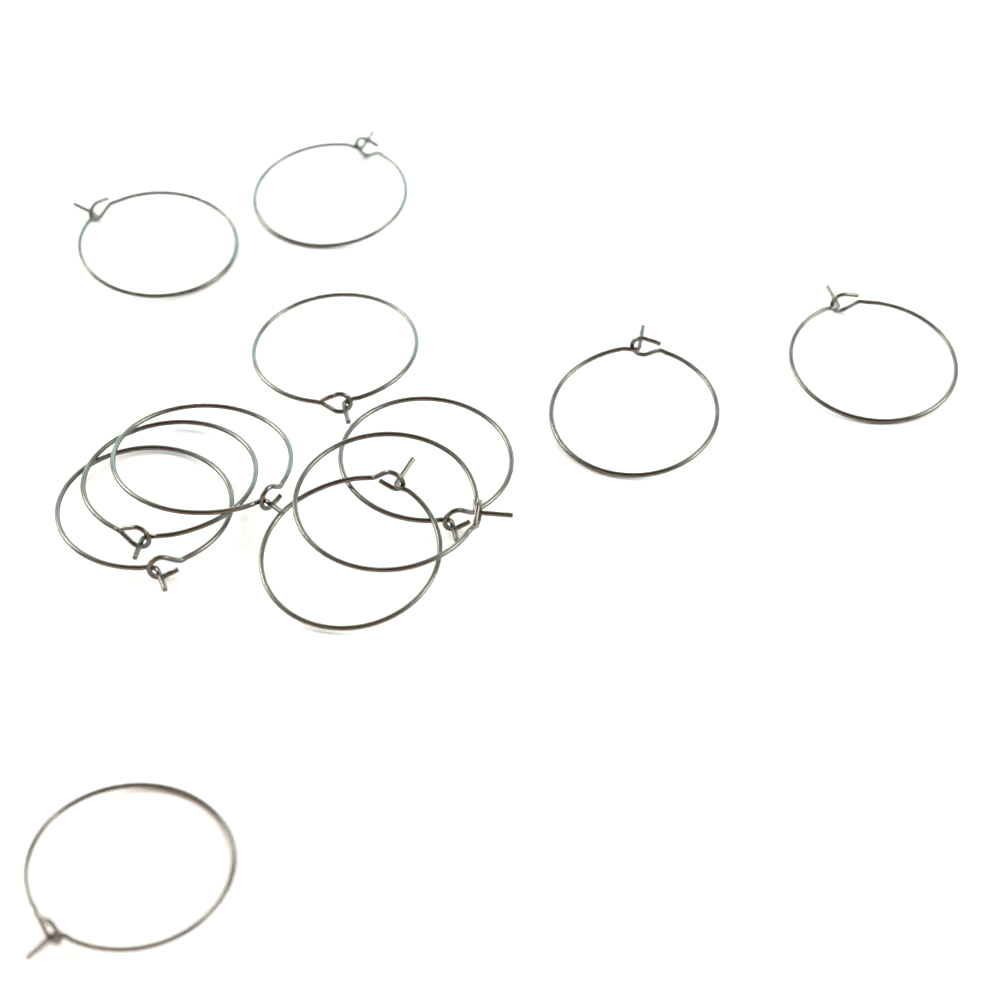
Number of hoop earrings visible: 12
